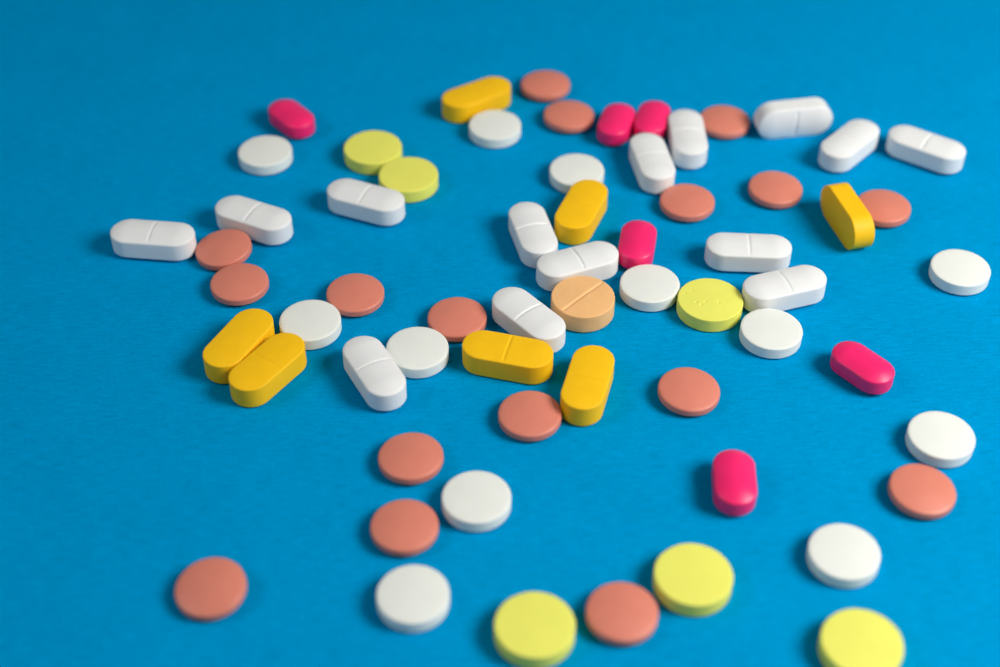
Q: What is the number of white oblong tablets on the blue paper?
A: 14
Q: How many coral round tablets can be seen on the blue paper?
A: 17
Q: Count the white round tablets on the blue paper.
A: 12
